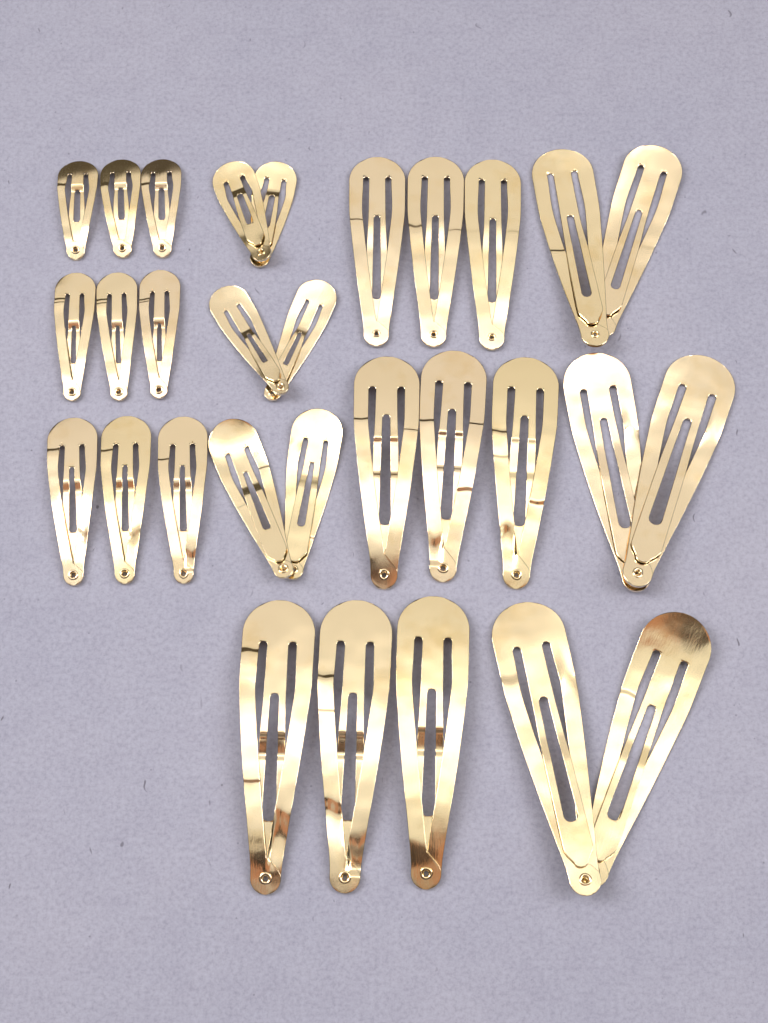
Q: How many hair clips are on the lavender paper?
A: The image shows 30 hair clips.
